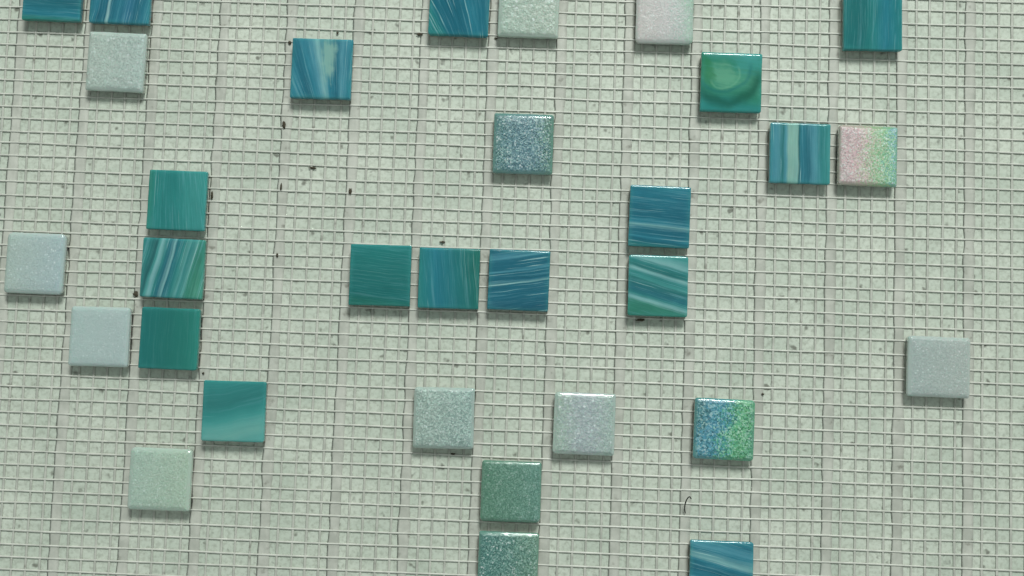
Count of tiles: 31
